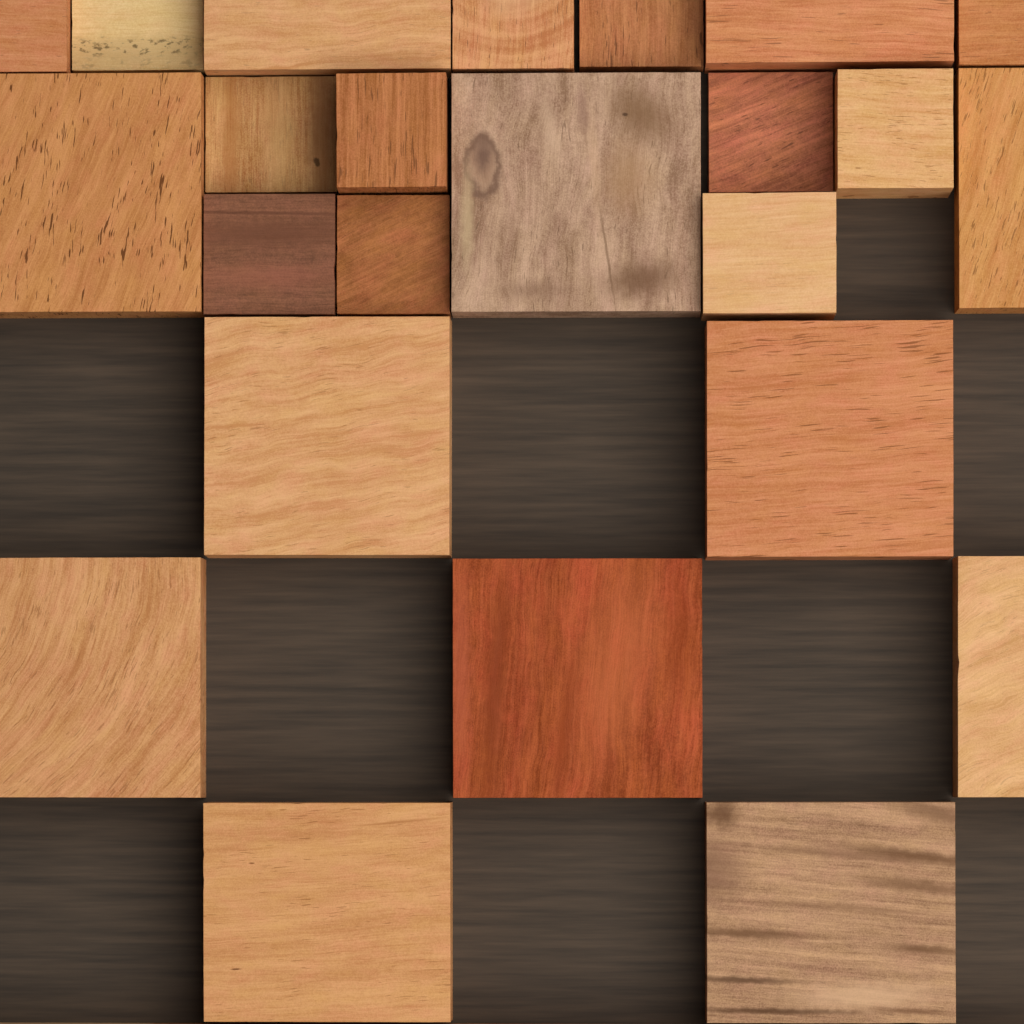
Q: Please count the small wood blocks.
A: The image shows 12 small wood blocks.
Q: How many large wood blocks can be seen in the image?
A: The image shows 12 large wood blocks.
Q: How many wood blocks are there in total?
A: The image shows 24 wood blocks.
